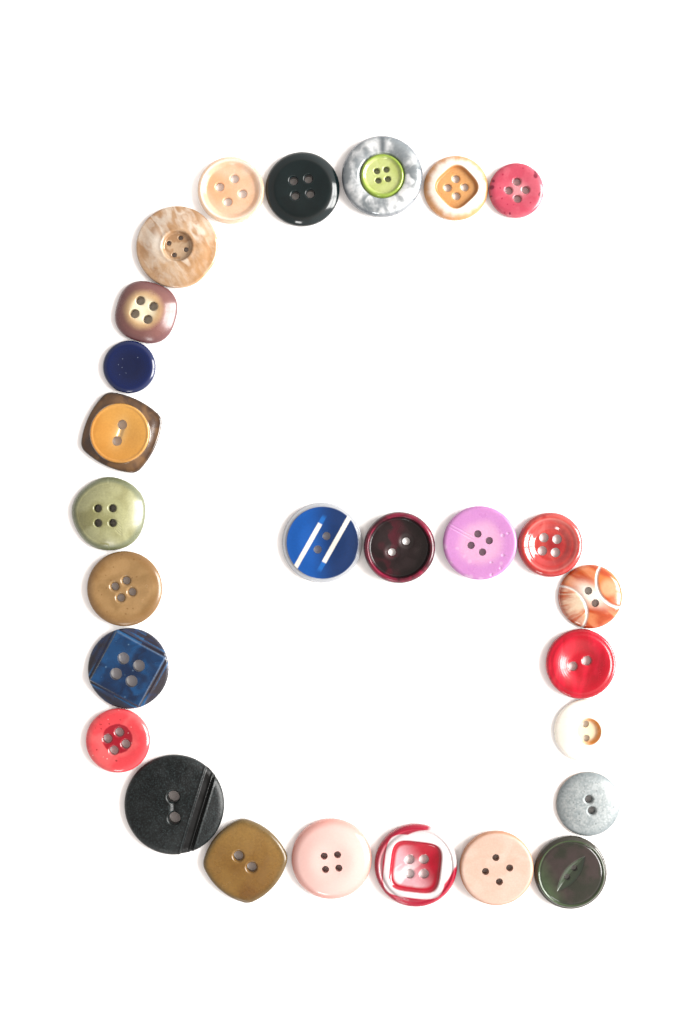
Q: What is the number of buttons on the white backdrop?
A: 27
